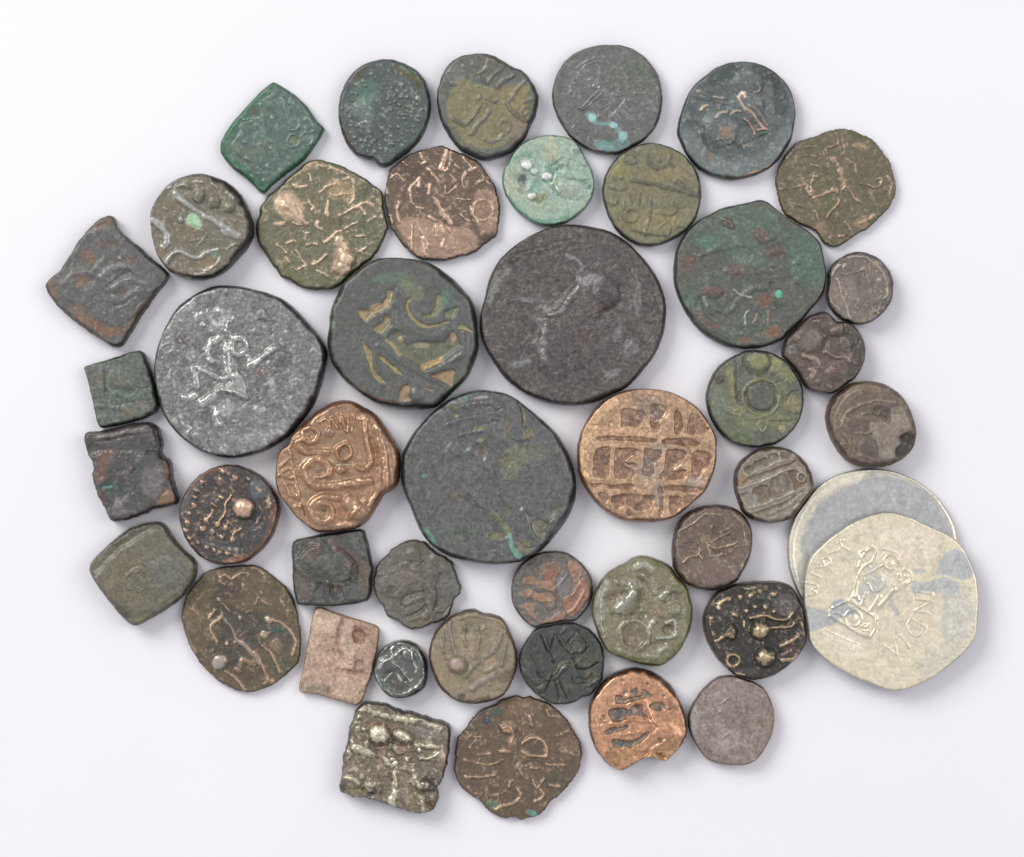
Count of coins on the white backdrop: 45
